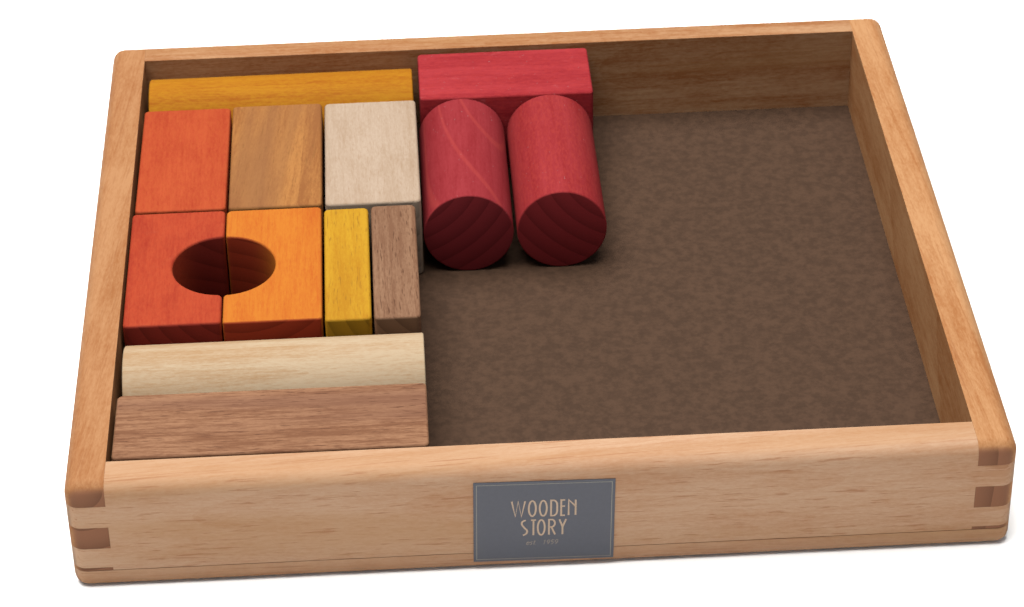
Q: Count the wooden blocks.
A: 13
